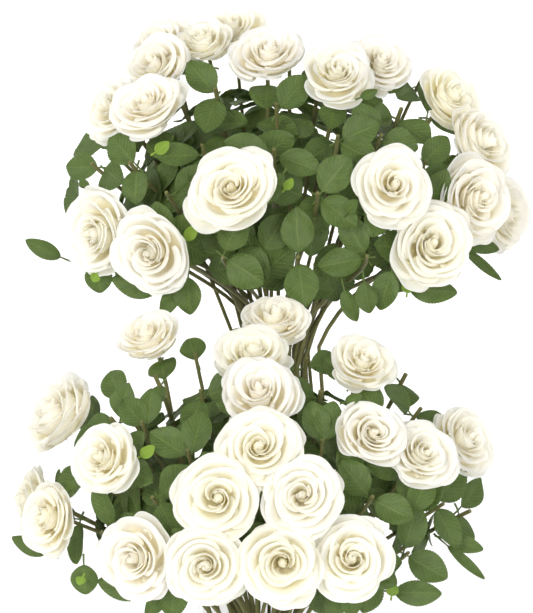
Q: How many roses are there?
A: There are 37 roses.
